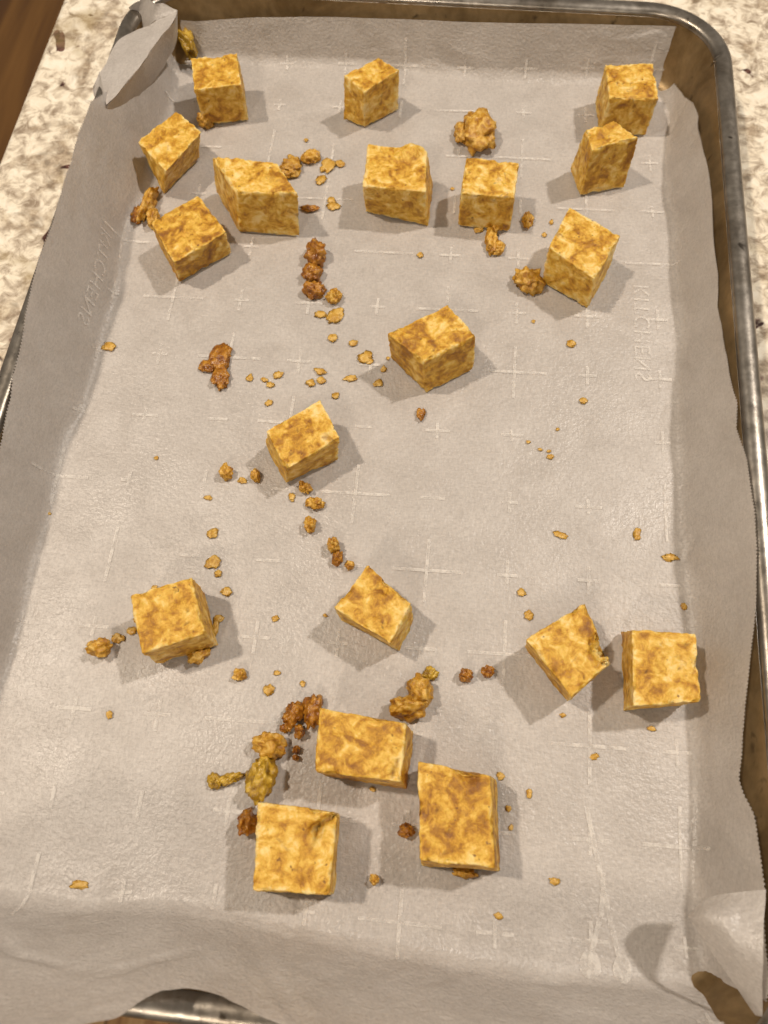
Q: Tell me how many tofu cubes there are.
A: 19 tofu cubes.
